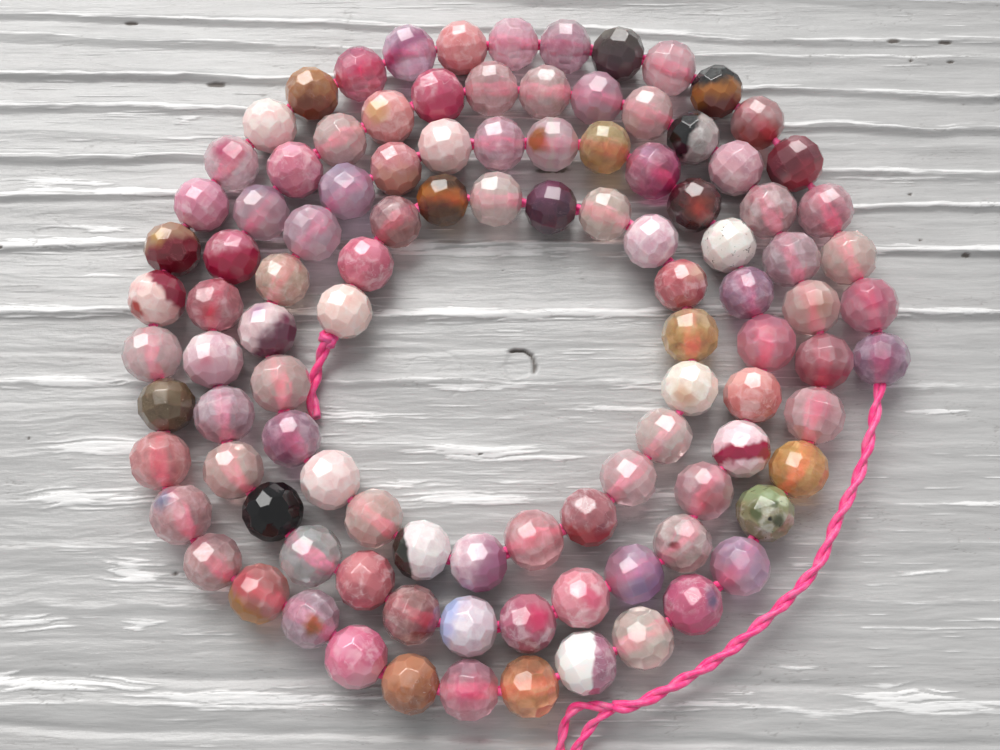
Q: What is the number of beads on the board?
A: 105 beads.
